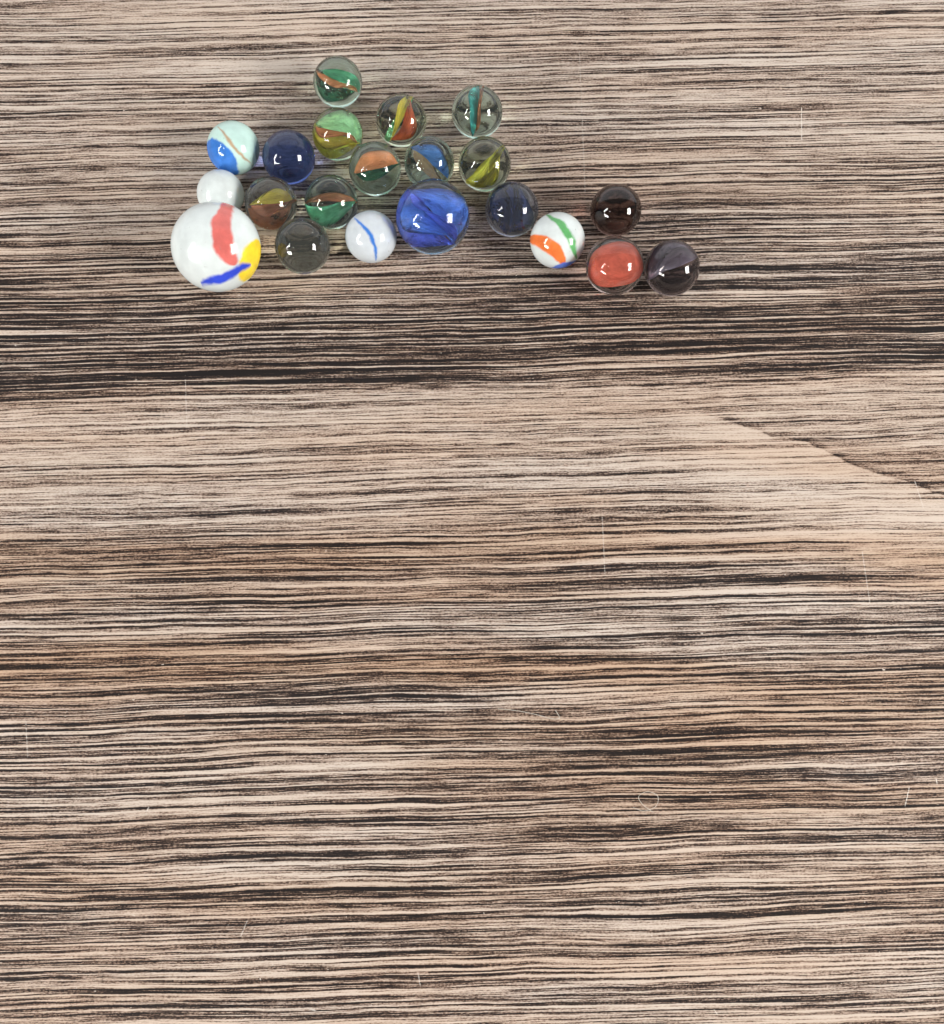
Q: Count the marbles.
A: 21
